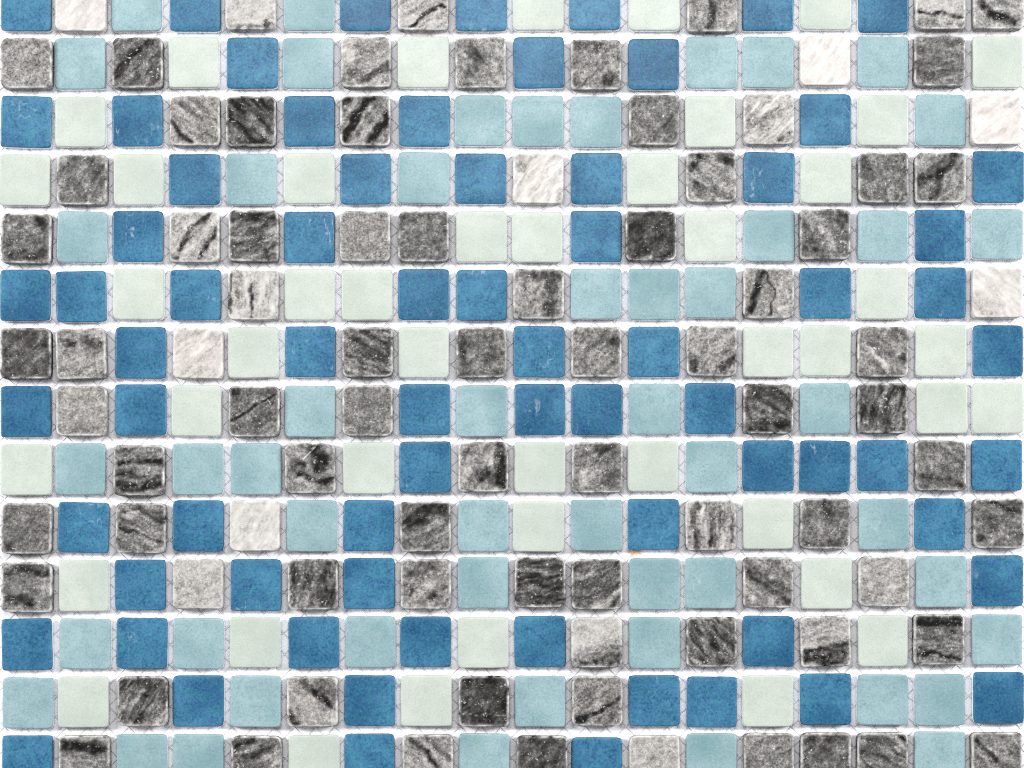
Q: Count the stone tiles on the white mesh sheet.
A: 85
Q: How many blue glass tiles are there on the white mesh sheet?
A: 72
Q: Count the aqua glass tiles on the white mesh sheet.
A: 51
